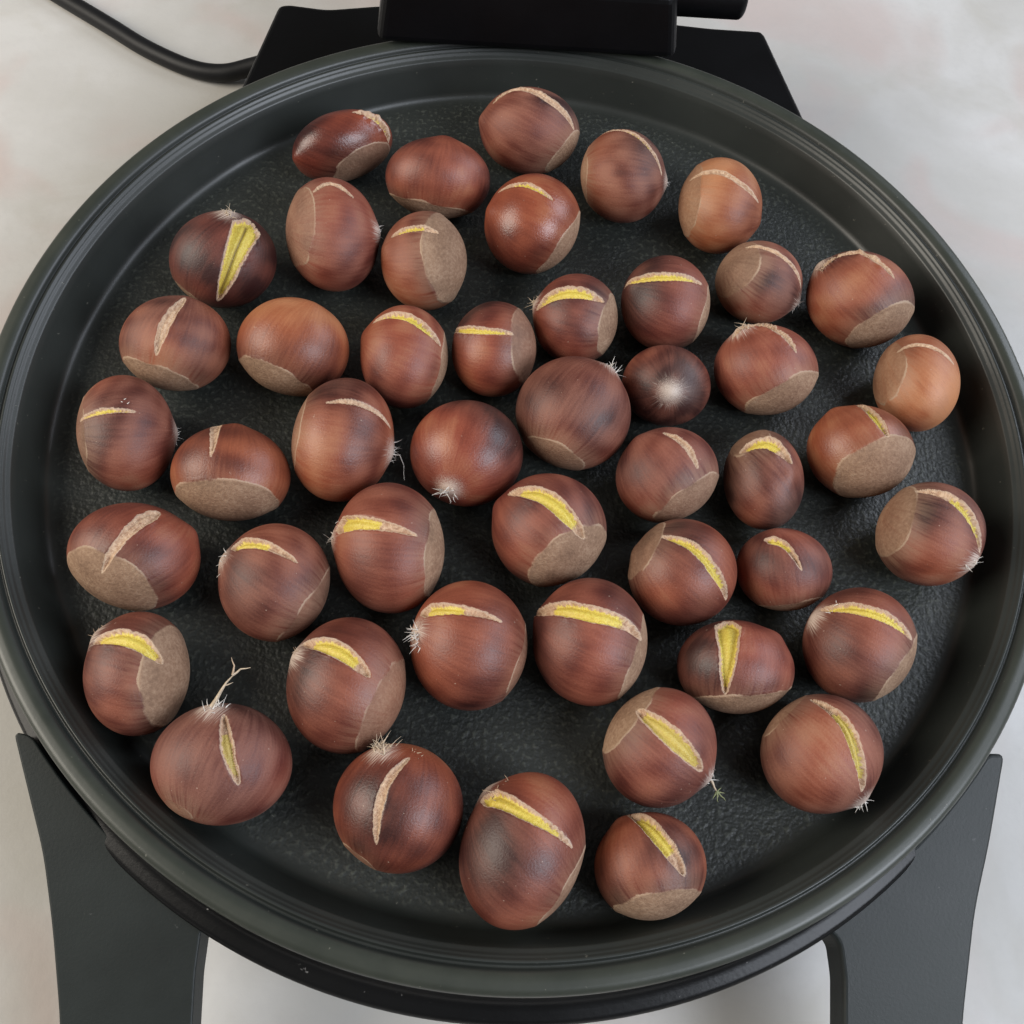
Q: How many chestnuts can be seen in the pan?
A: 47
